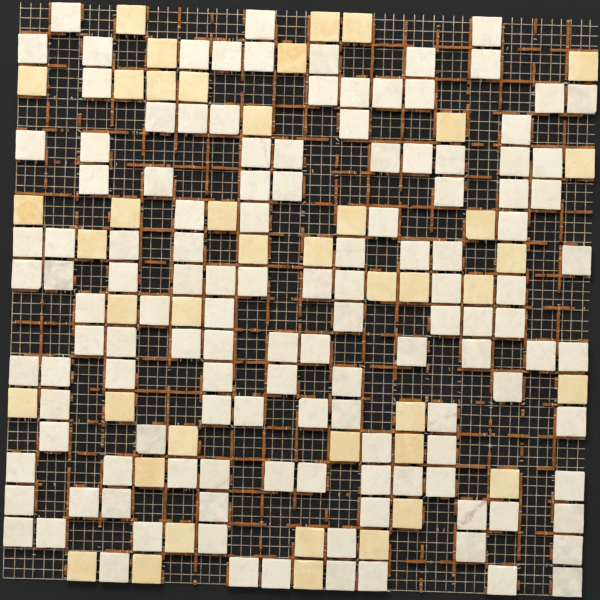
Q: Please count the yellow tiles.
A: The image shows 43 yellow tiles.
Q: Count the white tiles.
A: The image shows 128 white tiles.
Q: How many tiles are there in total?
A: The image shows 171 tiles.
